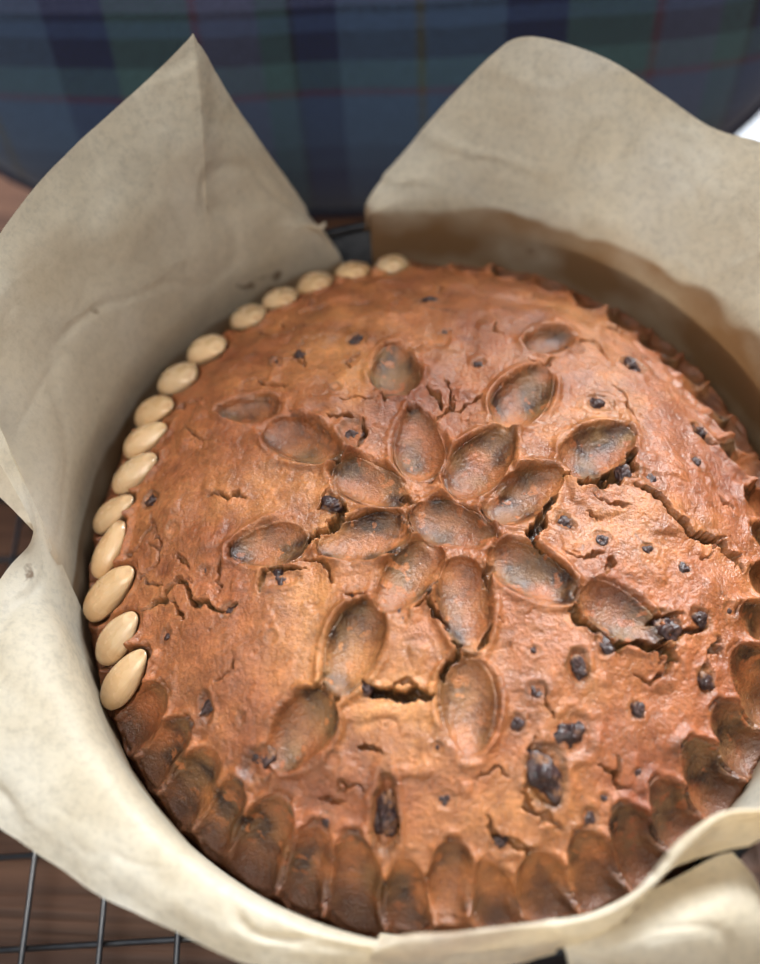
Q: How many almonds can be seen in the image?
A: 15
